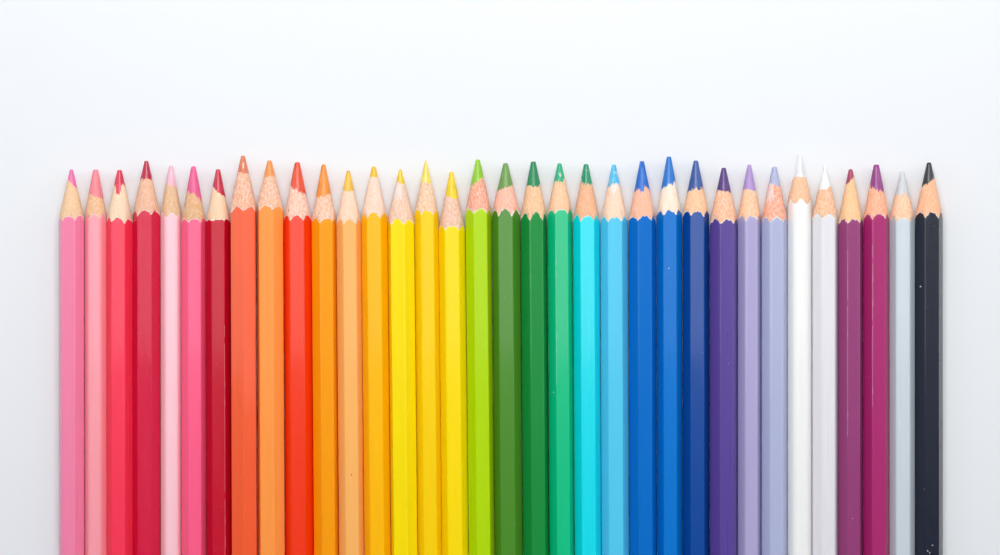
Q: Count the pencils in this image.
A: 34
